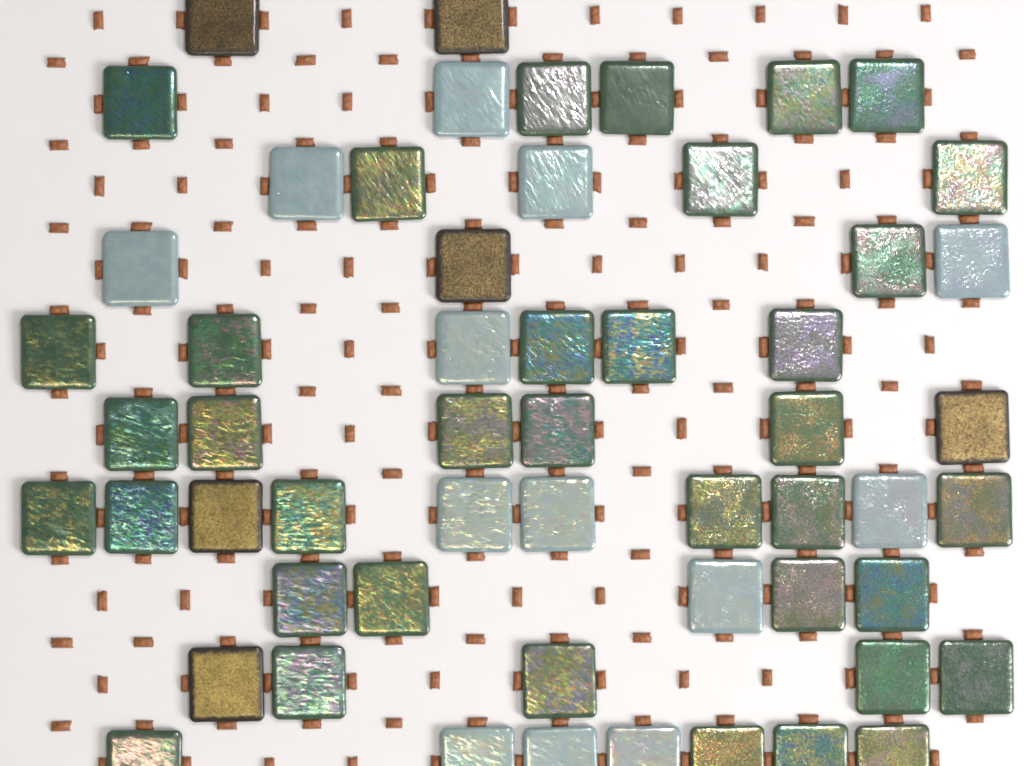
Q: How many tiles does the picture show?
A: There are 56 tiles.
